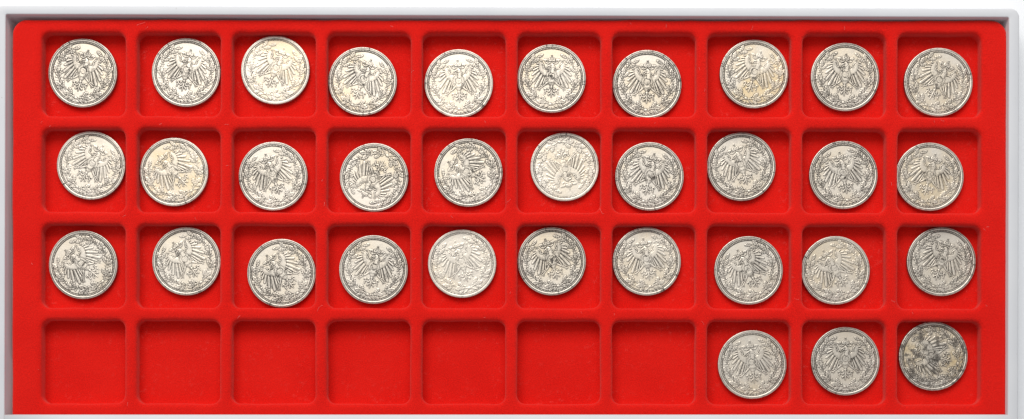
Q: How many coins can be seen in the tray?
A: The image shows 33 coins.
